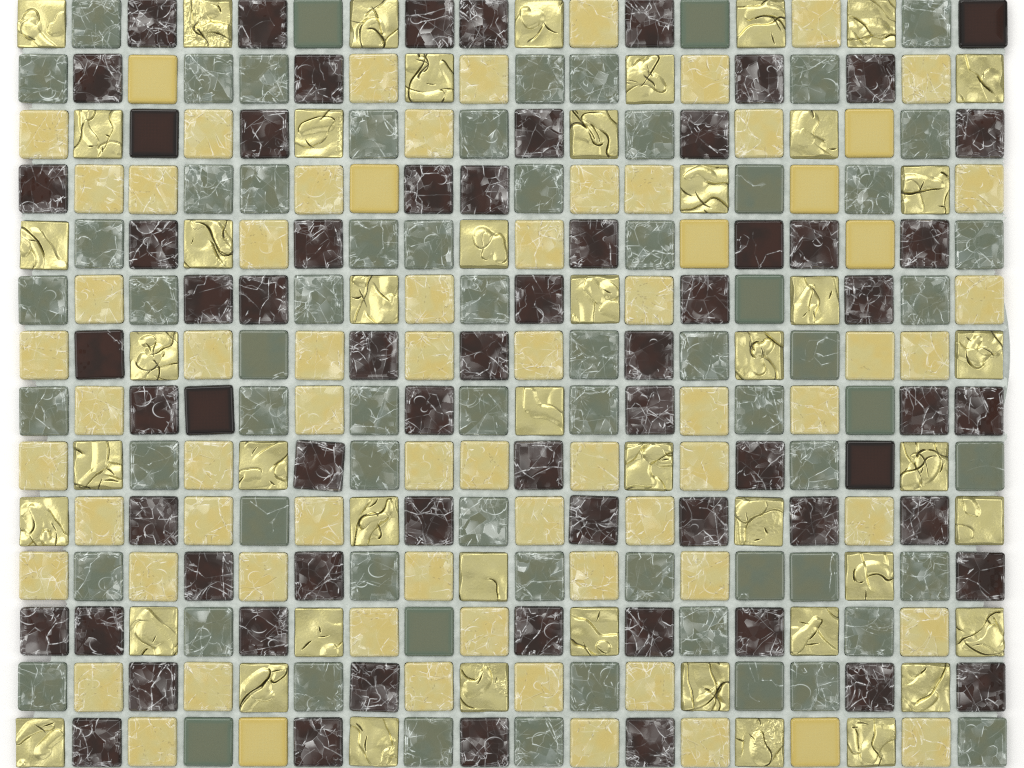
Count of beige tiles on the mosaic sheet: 71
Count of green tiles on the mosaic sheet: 67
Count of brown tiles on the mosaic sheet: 66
